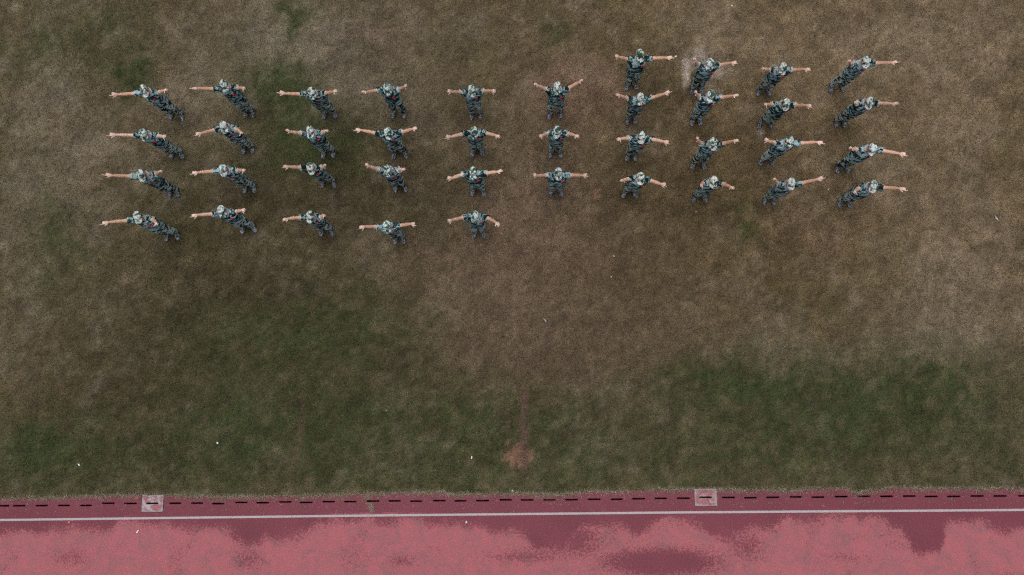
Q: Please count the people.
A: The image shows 39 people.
